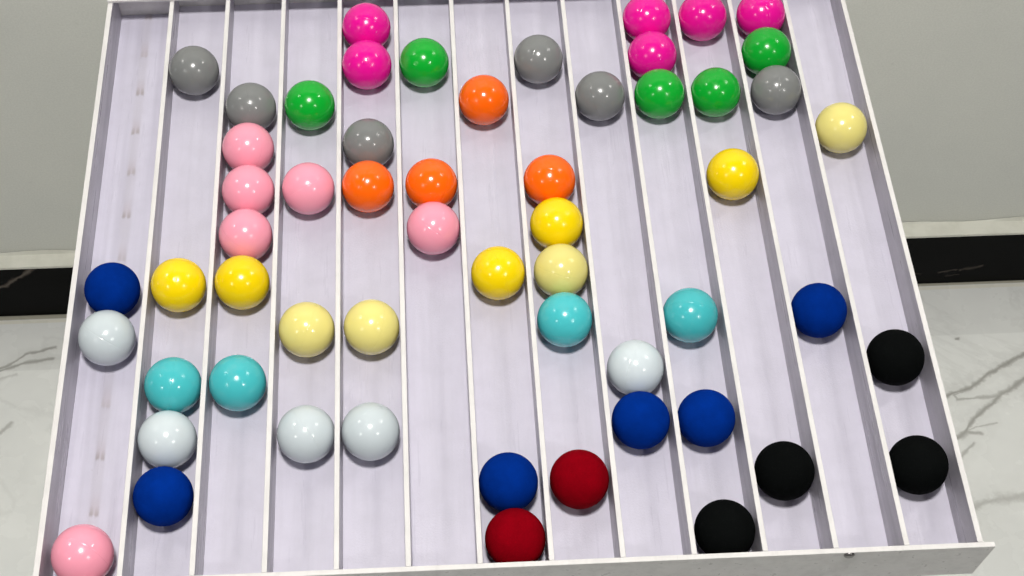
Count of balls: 57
